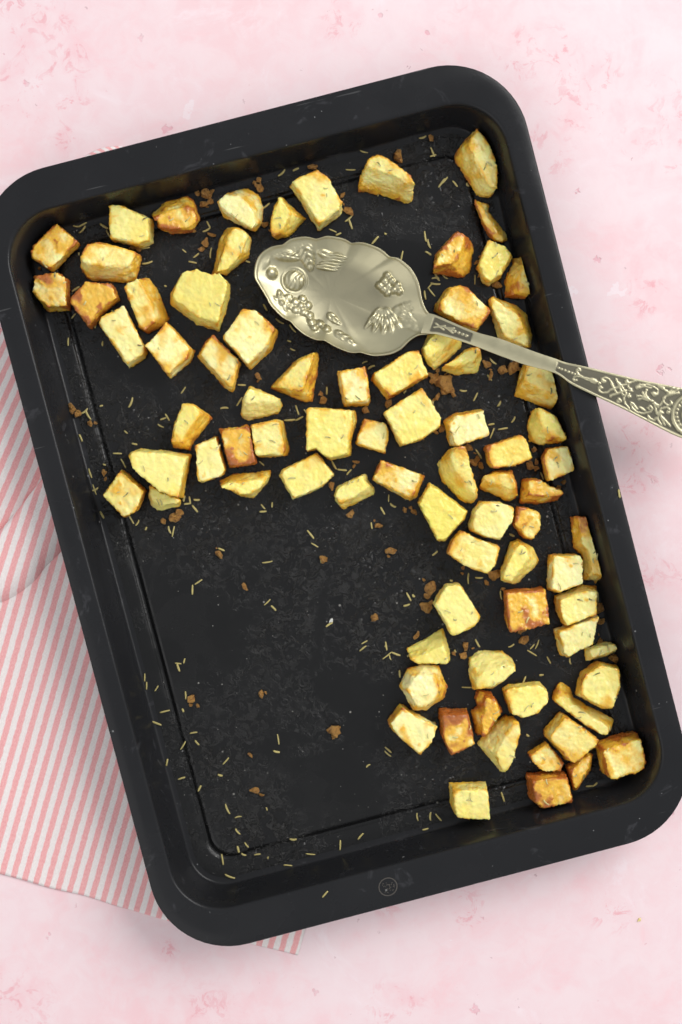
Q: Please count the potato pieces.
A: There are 80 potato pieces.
